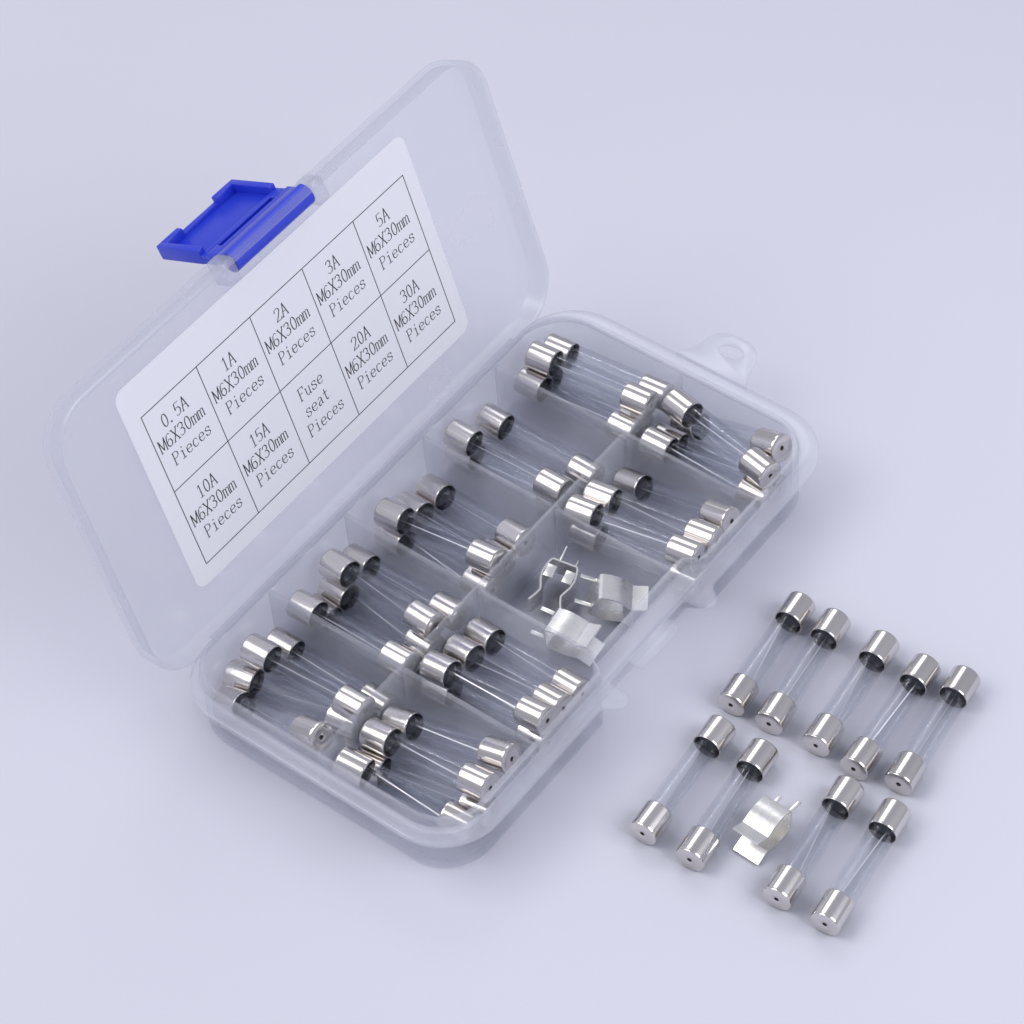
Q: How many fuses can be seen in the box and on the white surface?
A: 45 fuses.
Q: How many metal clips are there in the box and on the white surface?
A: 4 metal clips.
